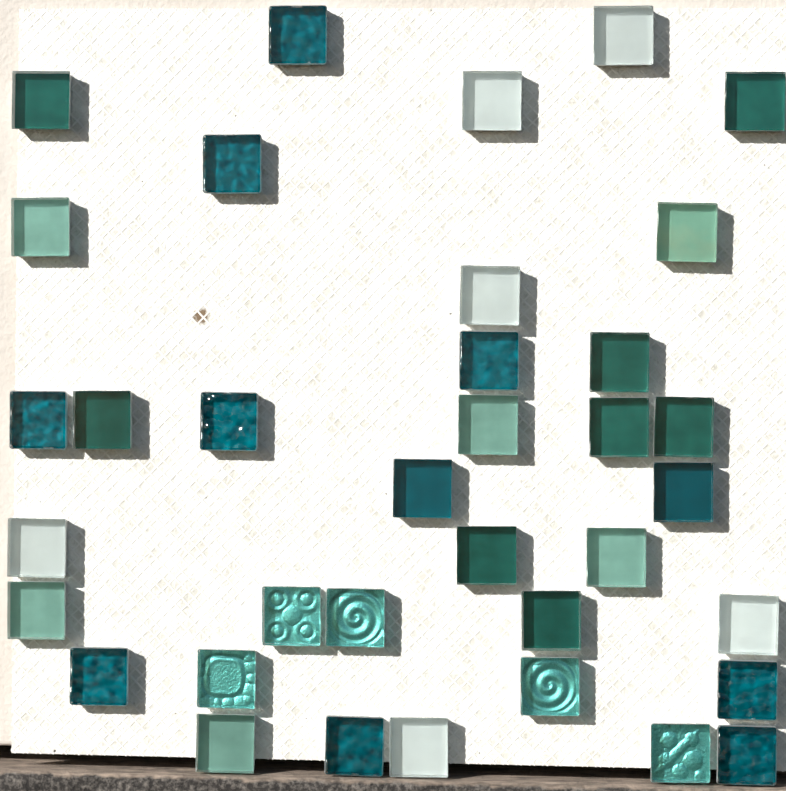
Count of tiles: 36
